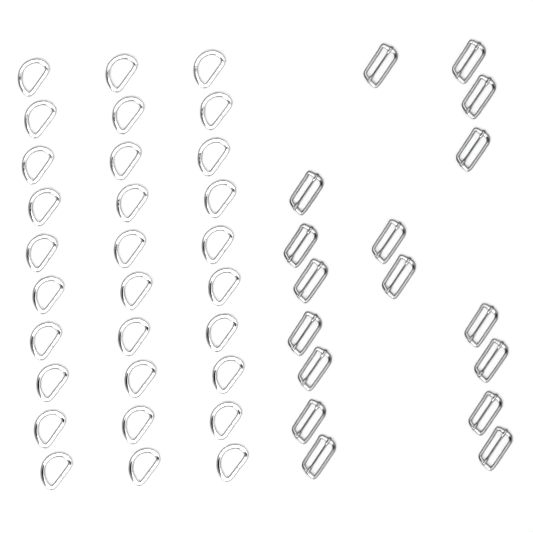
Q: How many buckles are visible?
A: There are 17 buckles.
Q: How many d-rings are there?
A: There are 30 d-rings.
